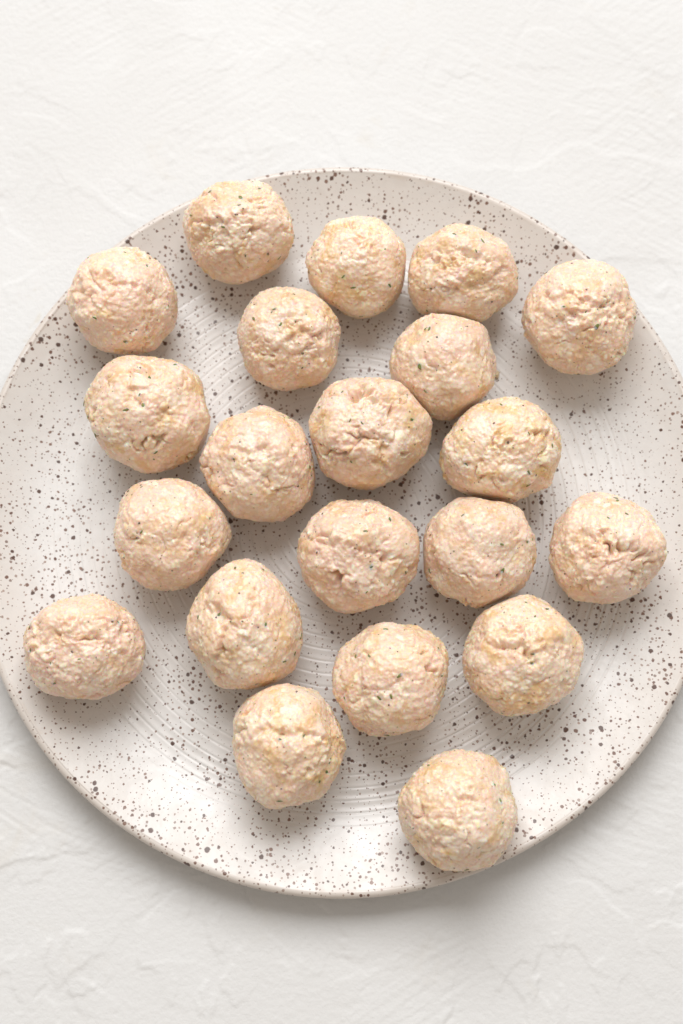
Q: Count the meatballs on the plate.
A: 21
